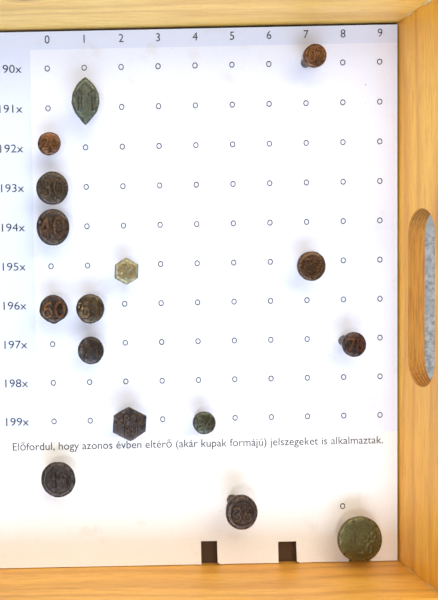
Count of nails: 16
